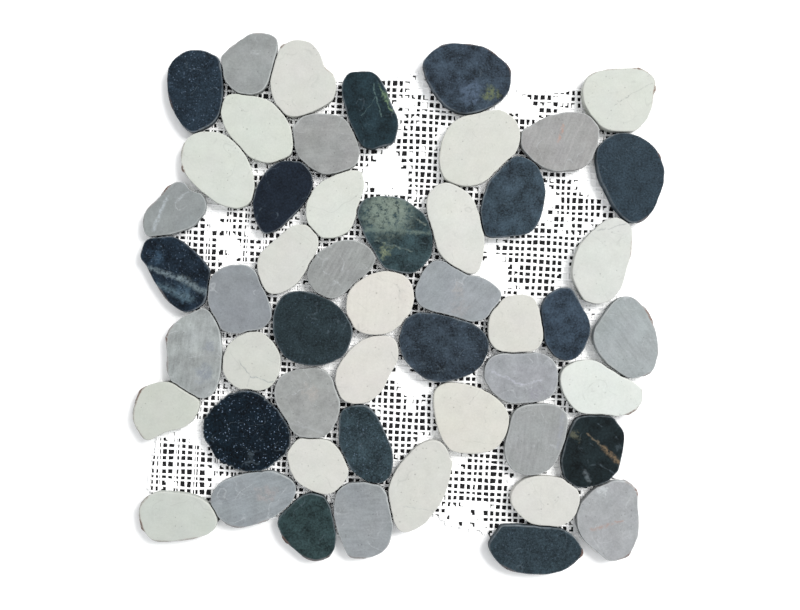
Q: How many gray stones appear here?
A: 15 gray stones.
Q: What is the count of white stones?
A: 20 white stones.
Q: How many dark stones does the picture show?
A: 16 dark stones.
